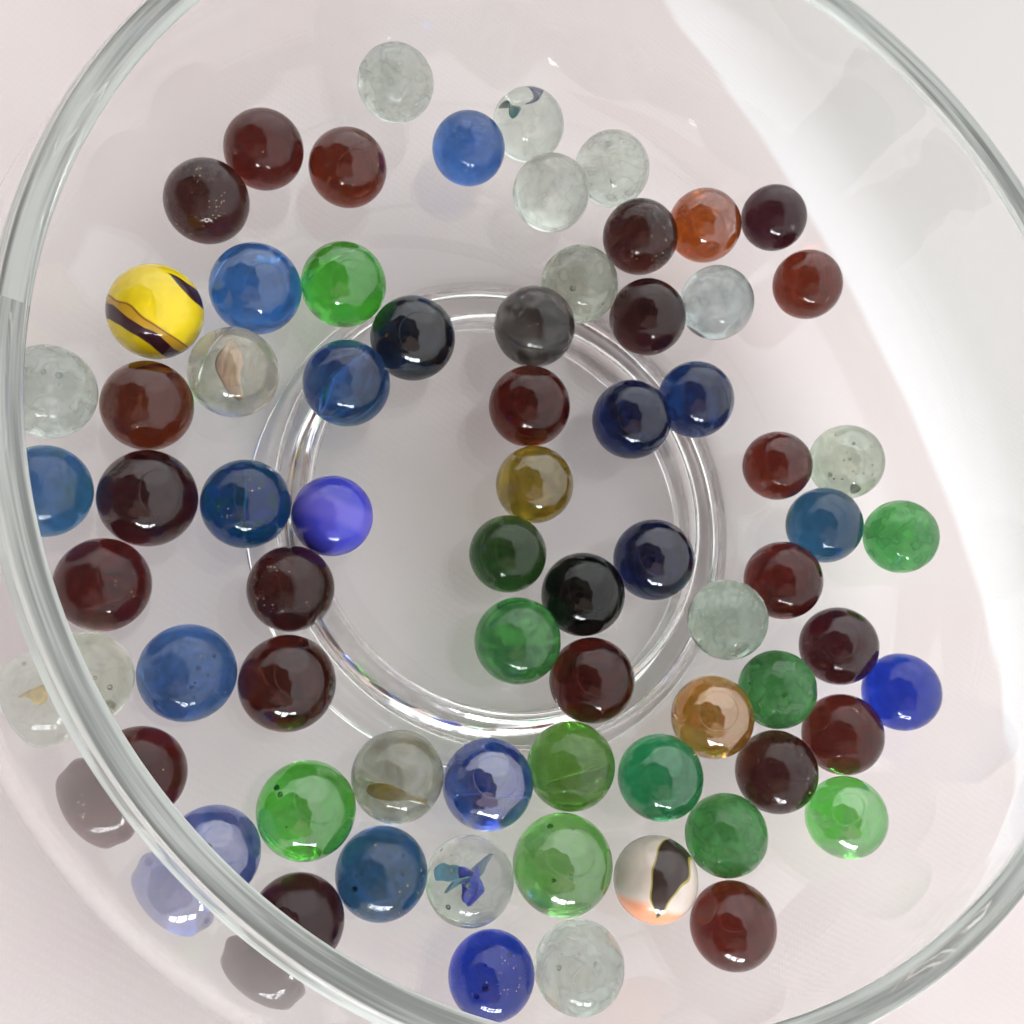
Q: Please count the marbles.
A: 71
